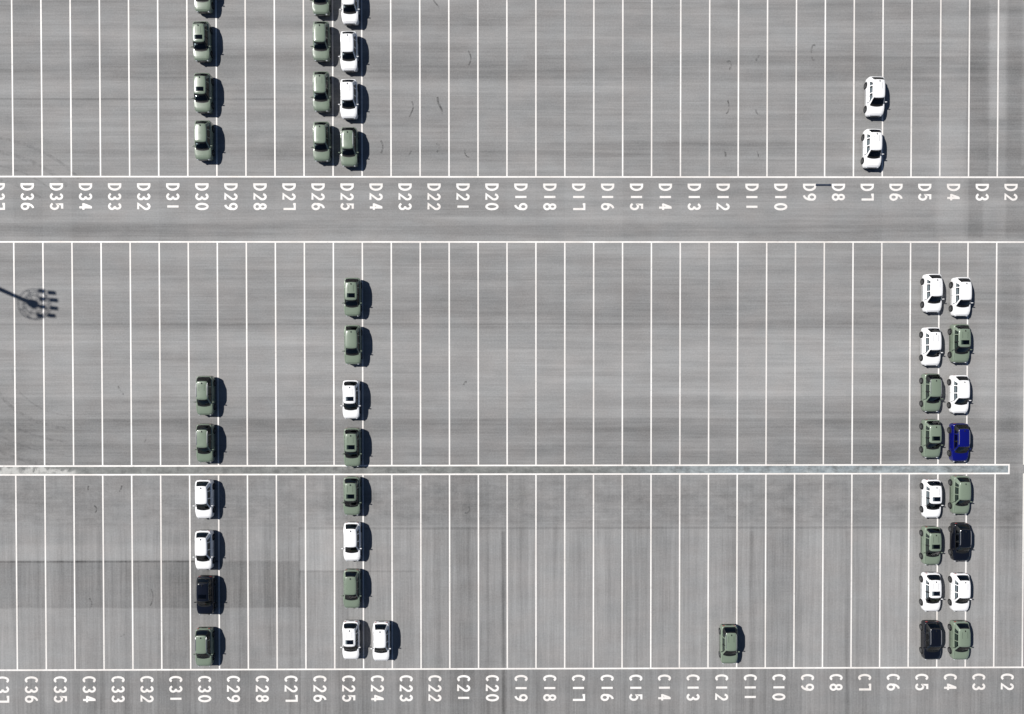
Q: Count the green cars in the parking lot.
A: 24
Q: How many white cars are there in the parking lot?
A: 18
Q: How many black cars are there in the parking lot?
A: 3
